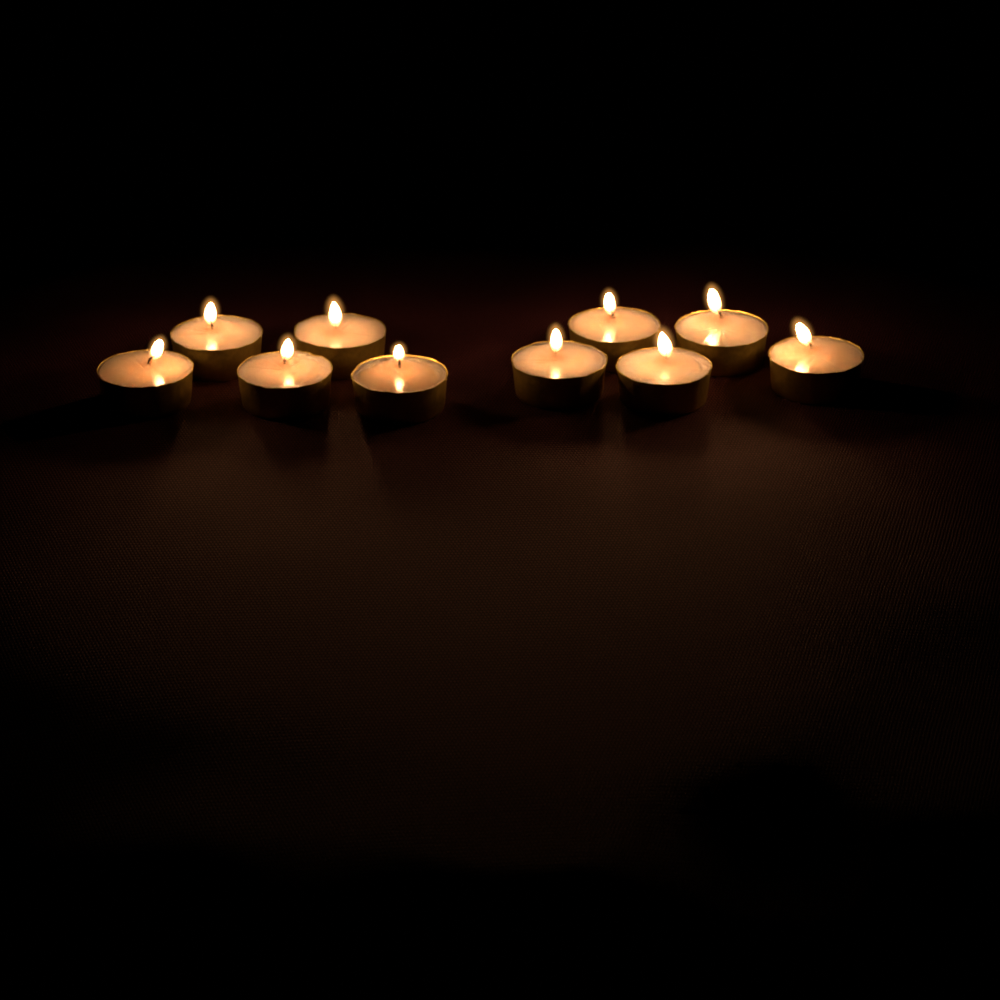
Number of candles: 10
